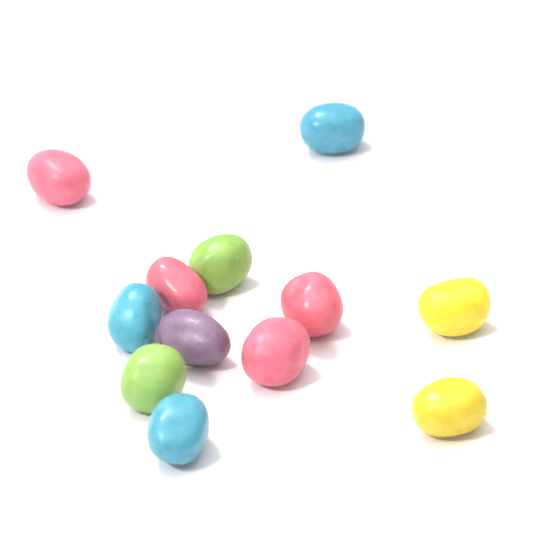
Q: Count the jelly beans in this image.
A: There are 12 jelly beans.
